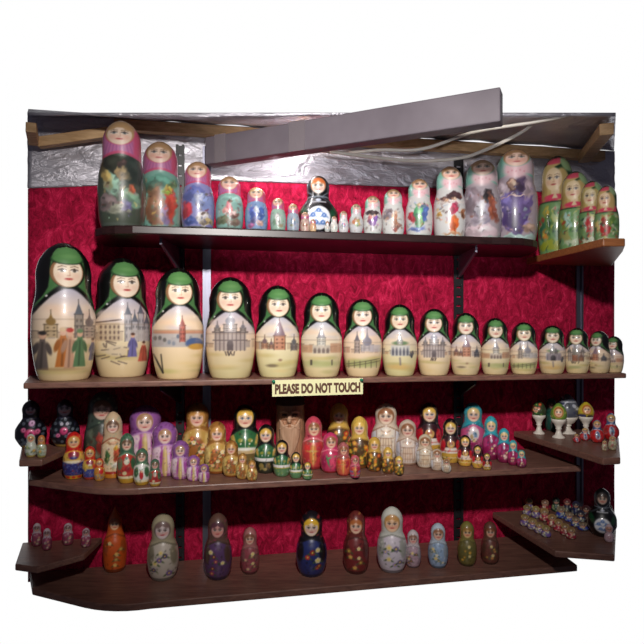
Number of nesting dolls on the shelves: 138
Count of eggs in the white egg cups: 4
